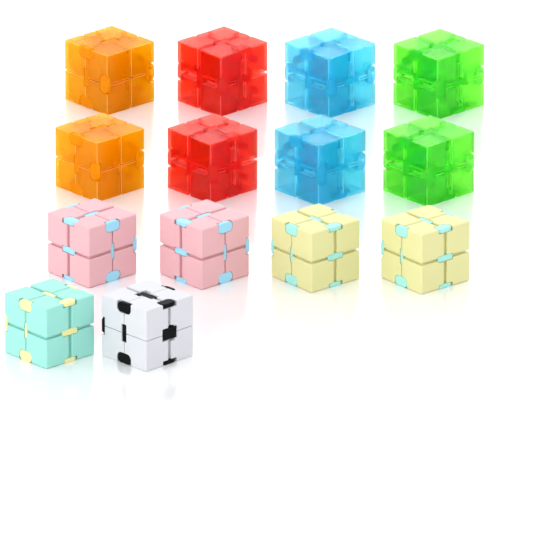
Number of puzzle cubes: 14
